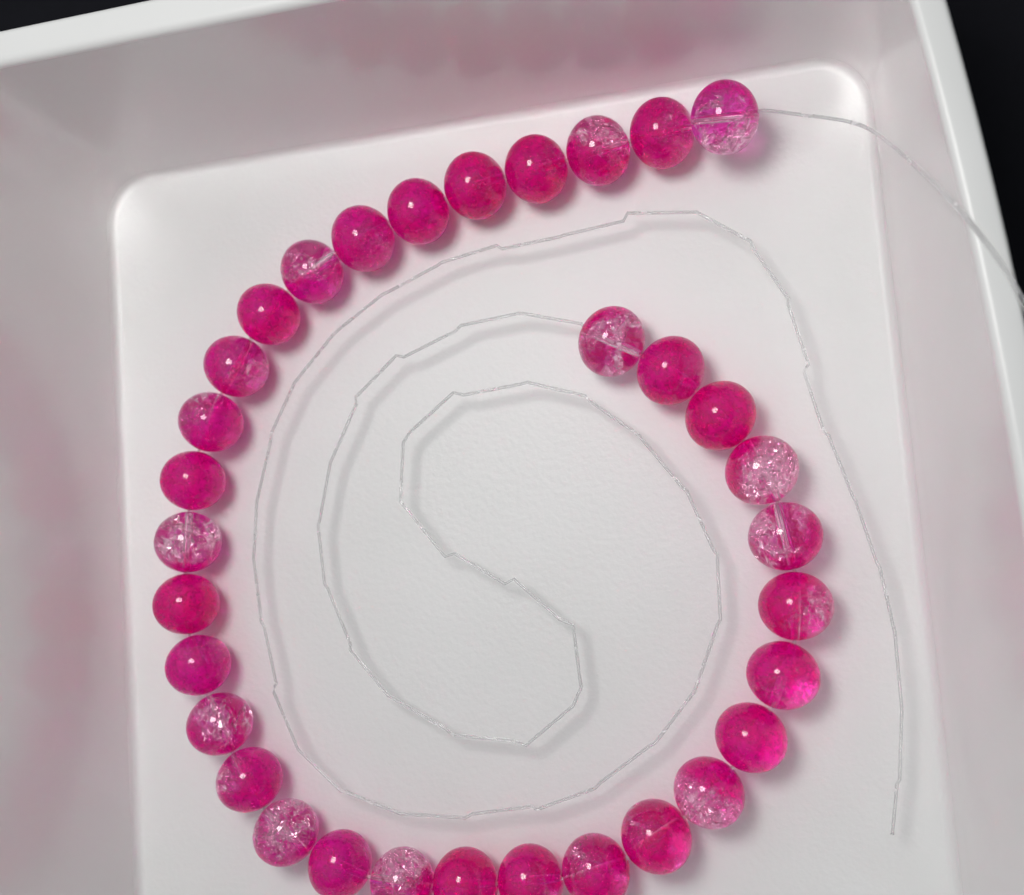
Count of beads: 33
